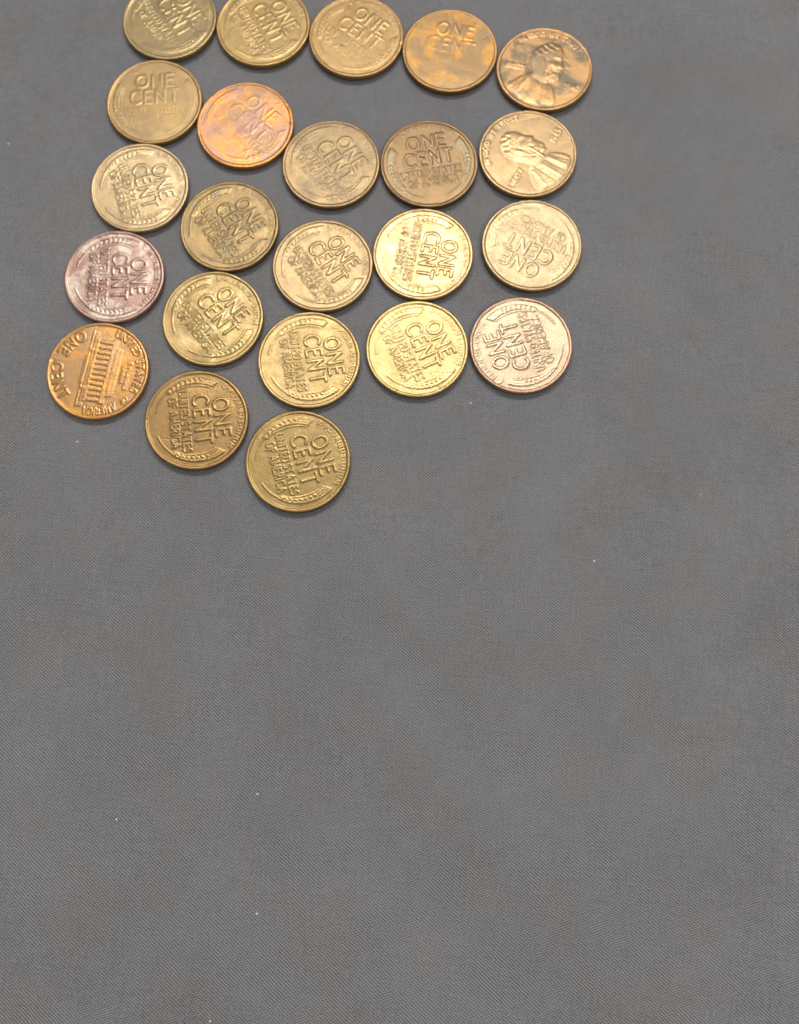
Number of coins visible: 23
